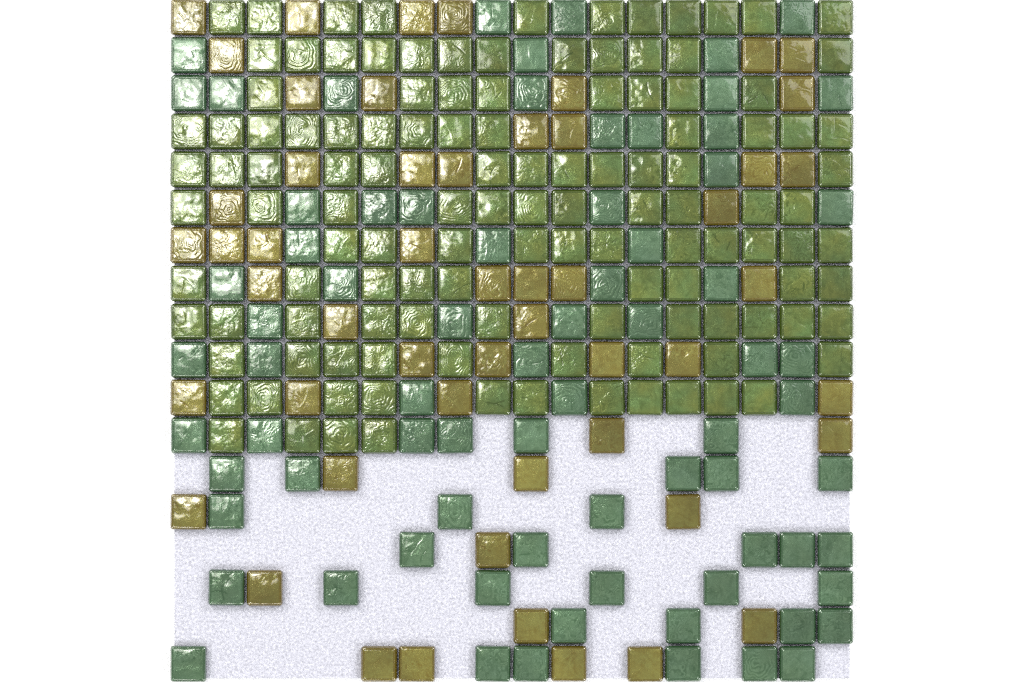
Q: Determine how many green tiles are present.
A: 123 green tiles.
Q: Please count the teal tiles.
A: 75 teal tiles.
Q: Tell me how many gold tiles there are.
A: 53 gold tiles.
